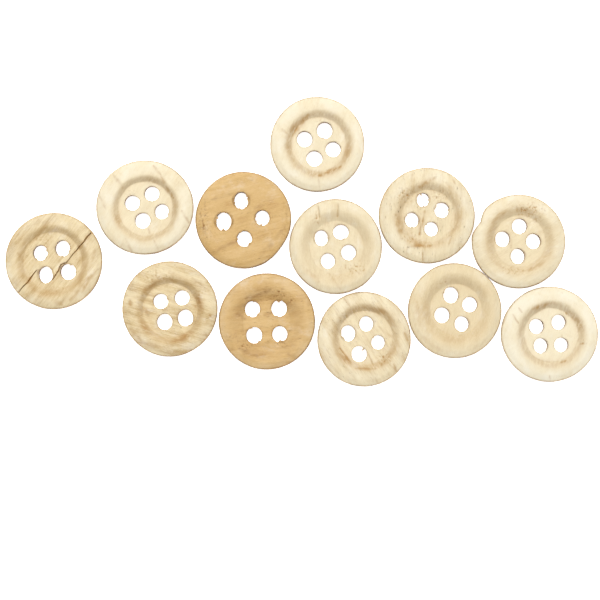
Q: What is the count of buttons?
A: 12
